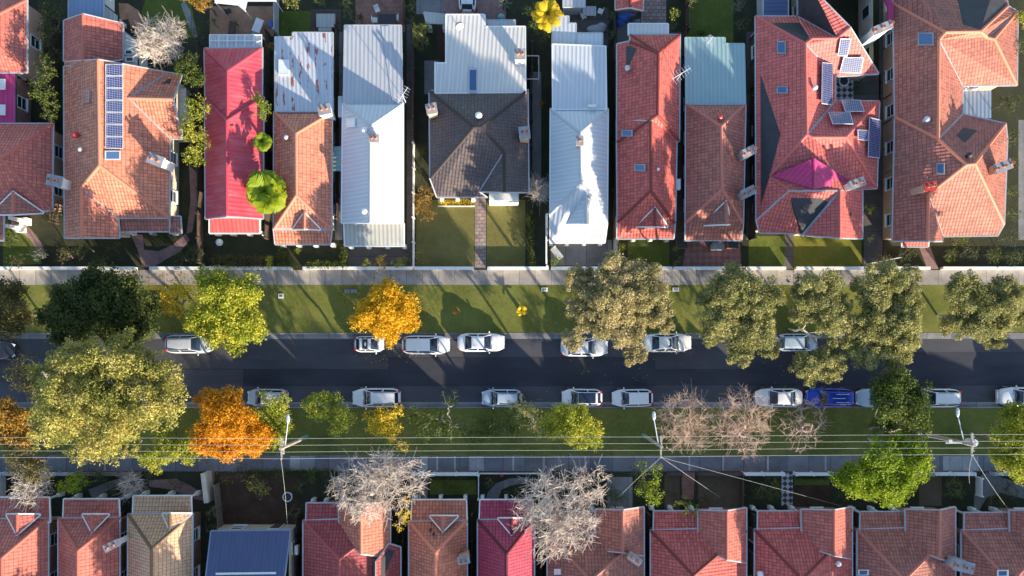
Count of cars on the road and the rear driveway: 19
